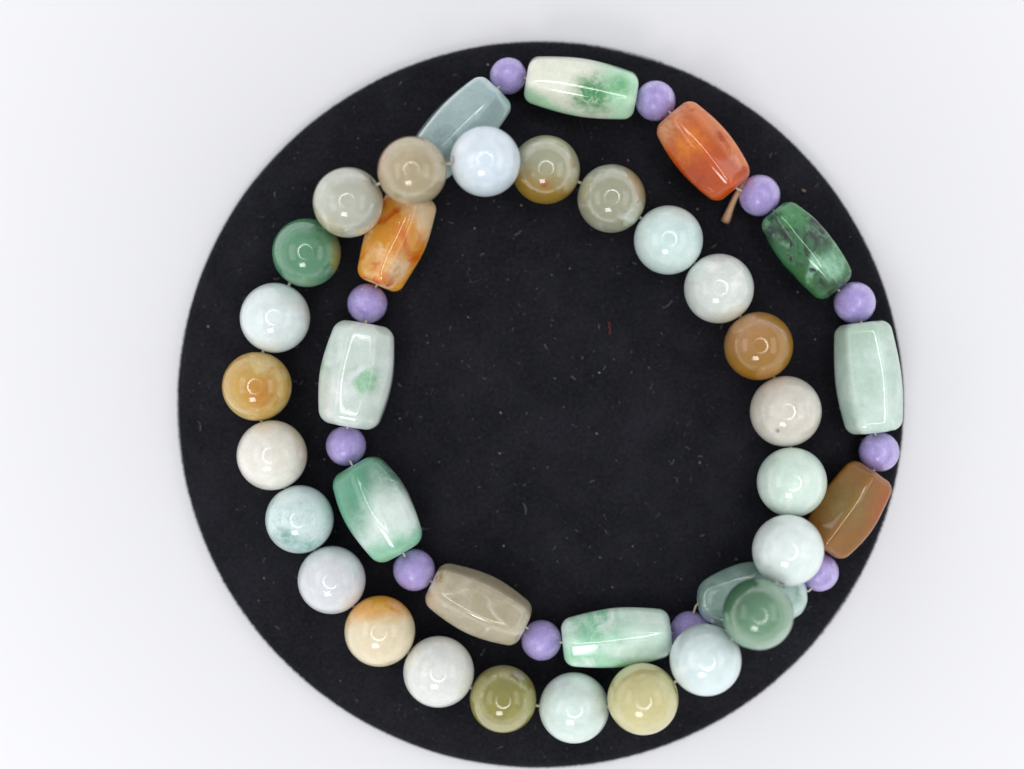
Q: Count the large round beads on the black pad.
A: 24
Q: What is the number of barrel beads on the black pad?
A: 12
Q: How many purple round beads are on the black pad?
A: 11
